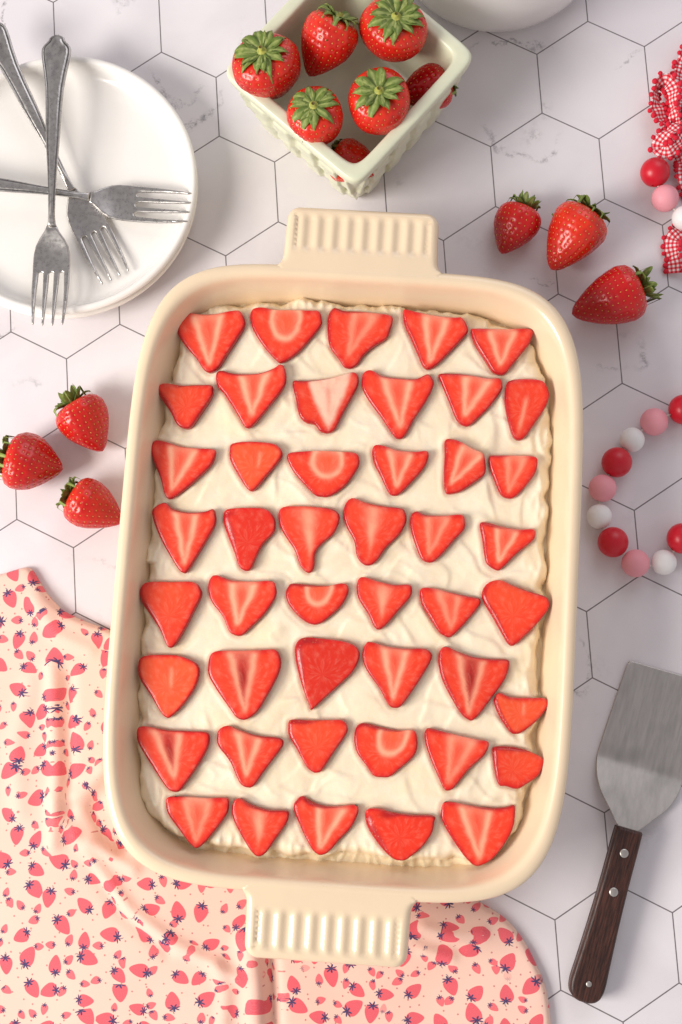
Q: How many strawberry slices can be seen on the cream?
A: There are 46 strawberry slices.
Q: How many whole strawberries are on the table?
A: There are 13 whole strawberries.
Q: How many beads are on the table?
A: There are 13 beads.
